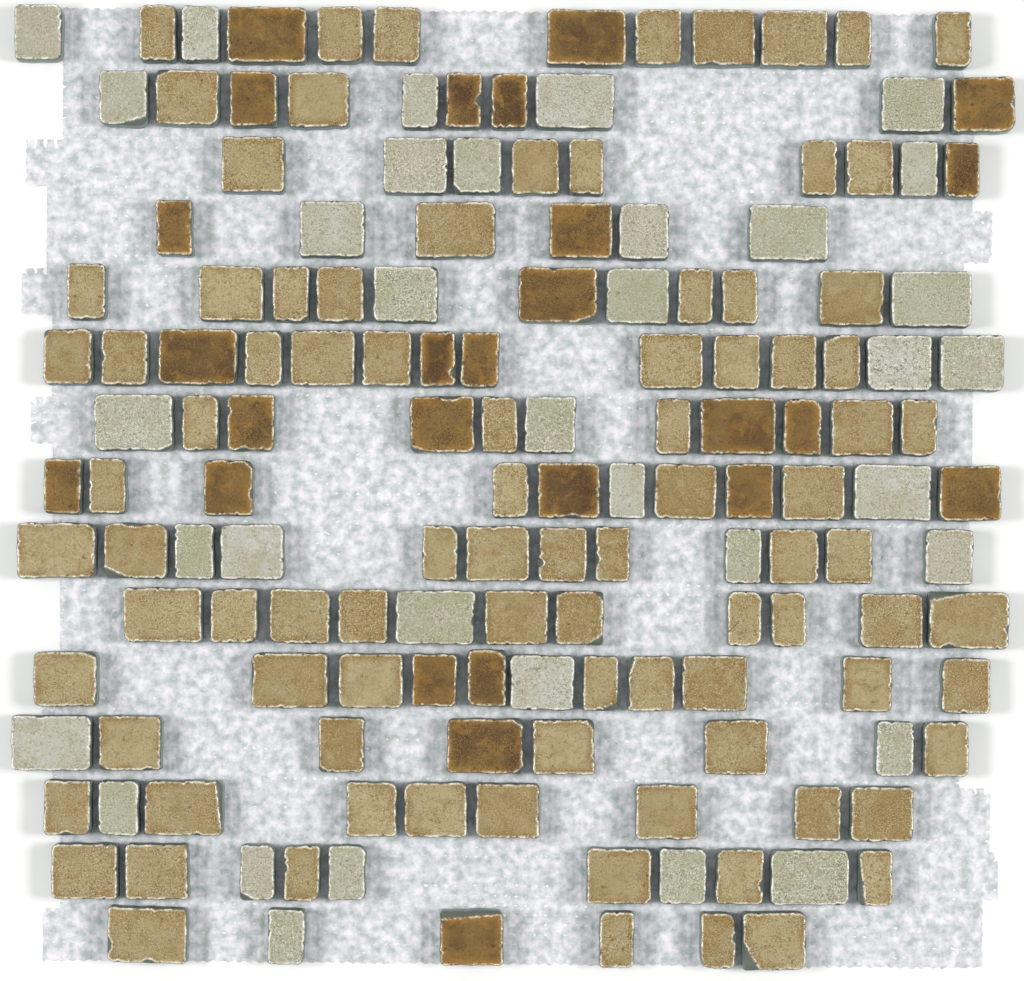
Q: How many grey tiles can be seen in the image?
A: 35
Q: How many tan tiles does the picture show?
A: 90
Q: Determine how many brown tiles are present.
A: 26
